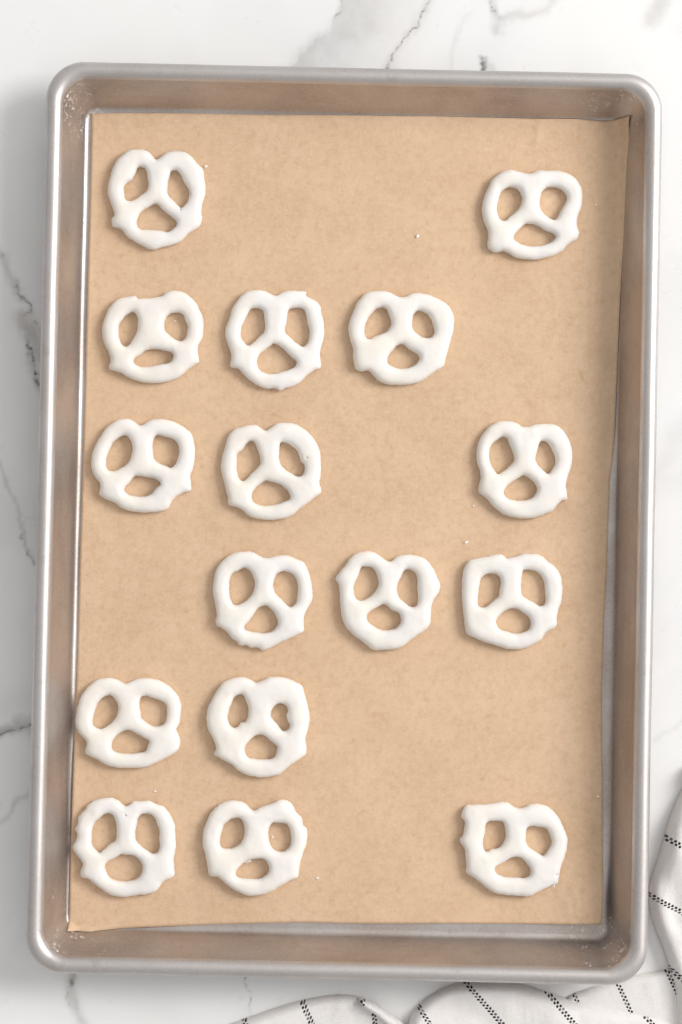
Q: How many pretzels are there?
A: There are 16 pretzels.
